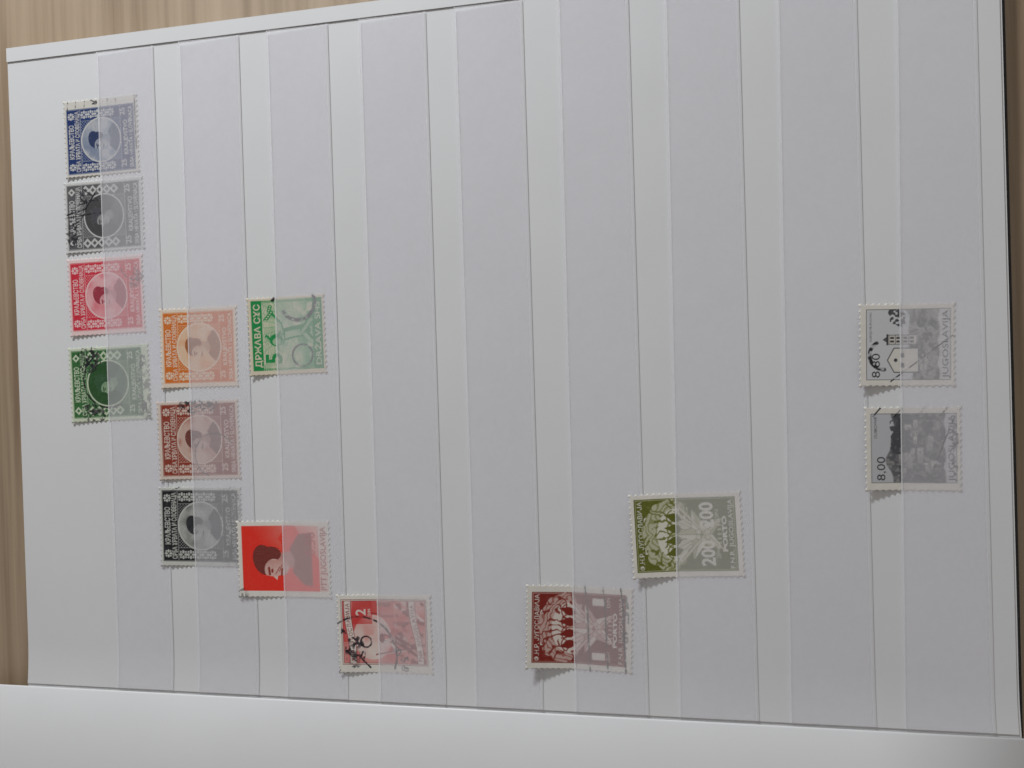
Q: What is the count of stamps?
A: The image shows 14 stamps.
